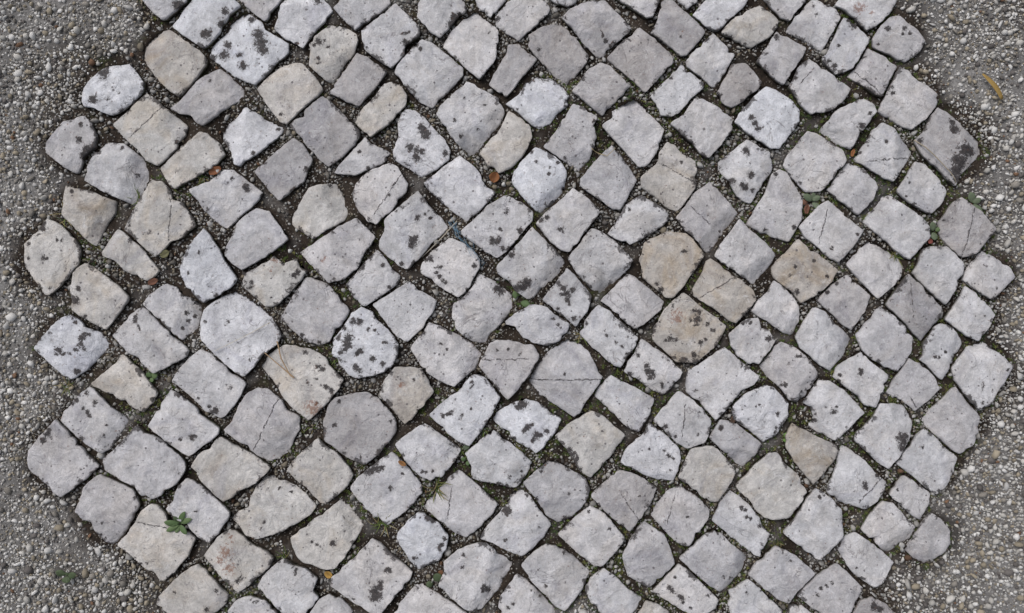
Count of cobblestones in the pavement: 200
